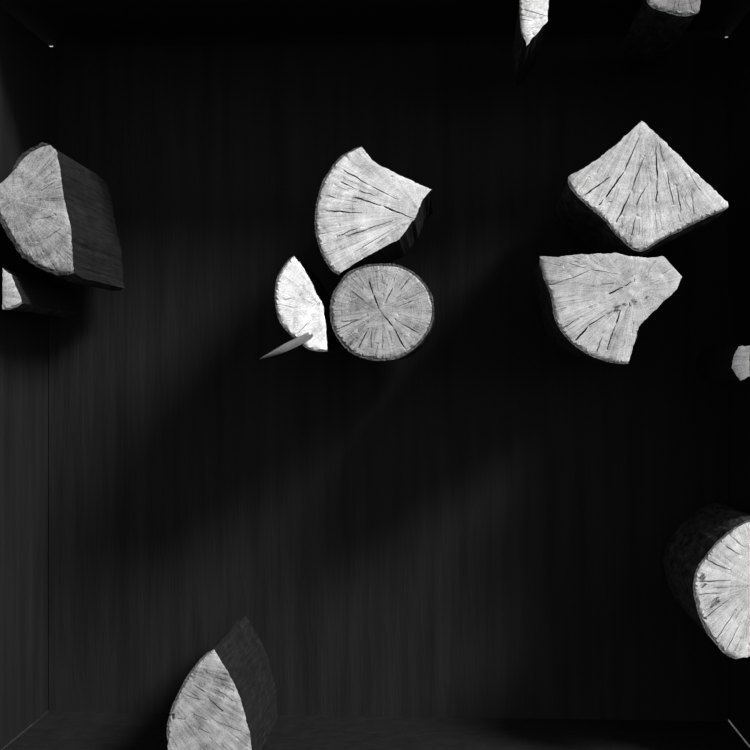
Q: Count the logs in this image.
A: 12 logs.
